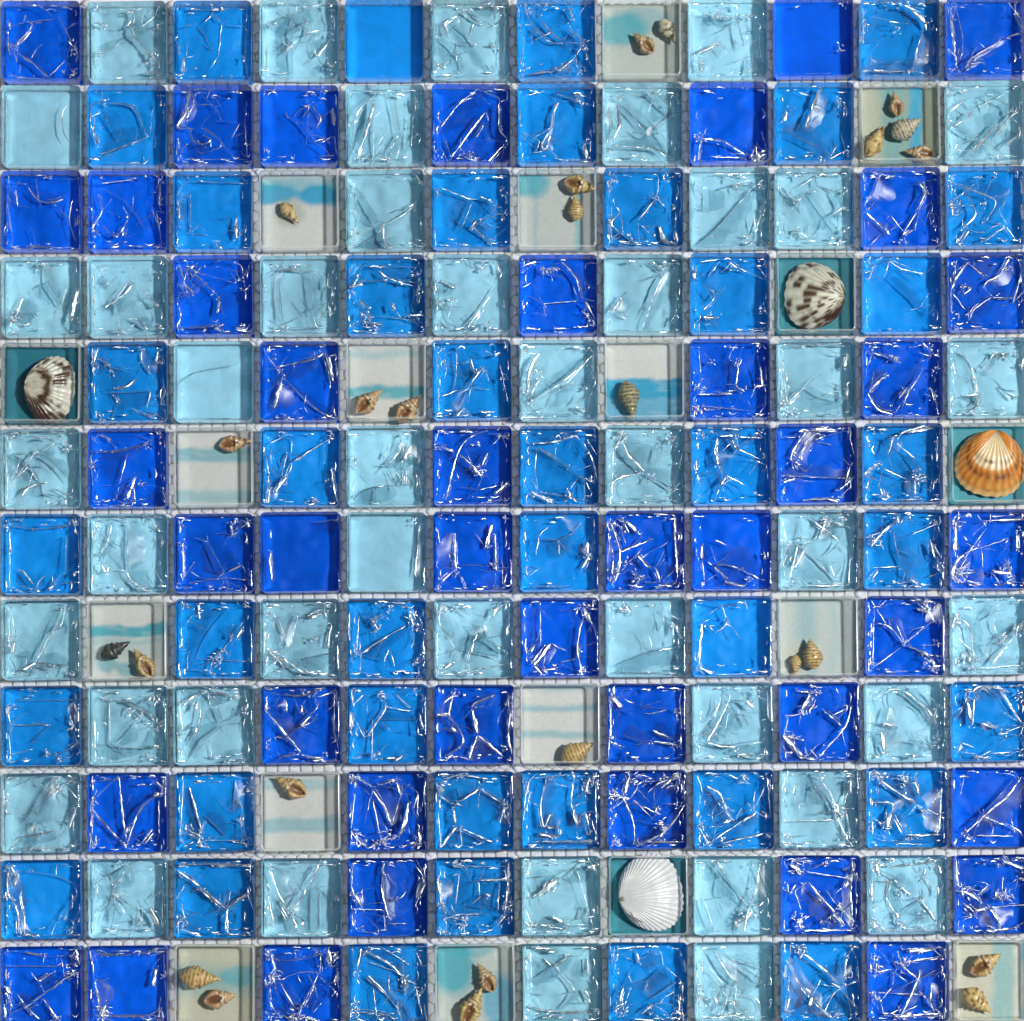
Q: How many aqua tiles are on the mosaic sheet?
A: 44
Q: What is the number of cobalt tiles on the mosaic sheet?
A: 42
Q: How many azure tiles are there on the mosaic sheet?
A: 40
